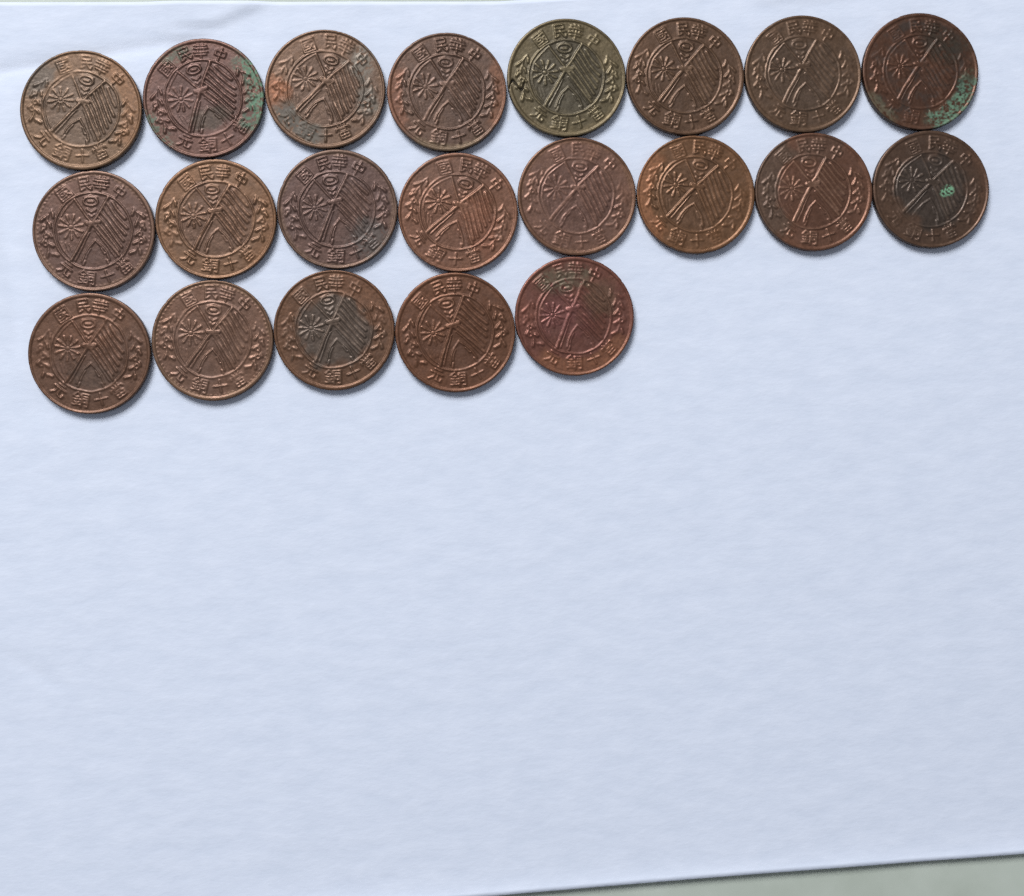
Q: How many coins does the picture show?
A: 21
